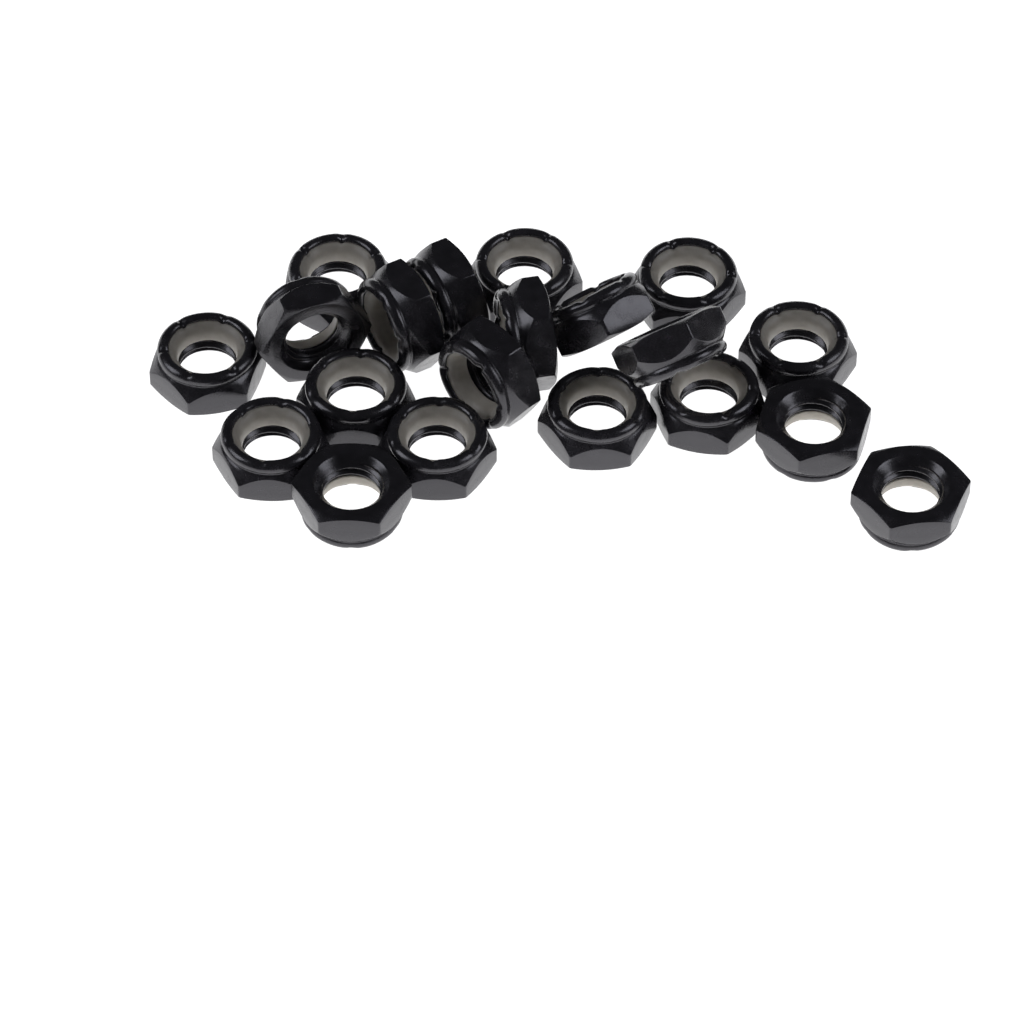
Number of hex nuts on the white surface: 20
